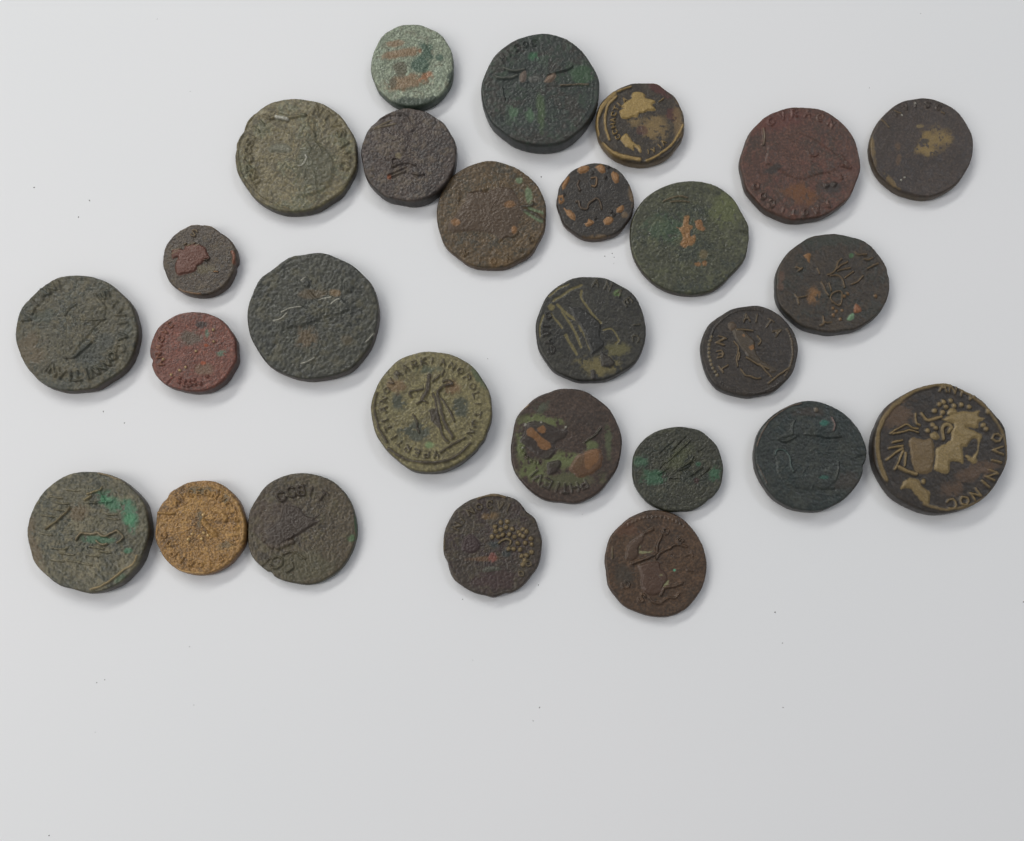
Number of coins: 27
